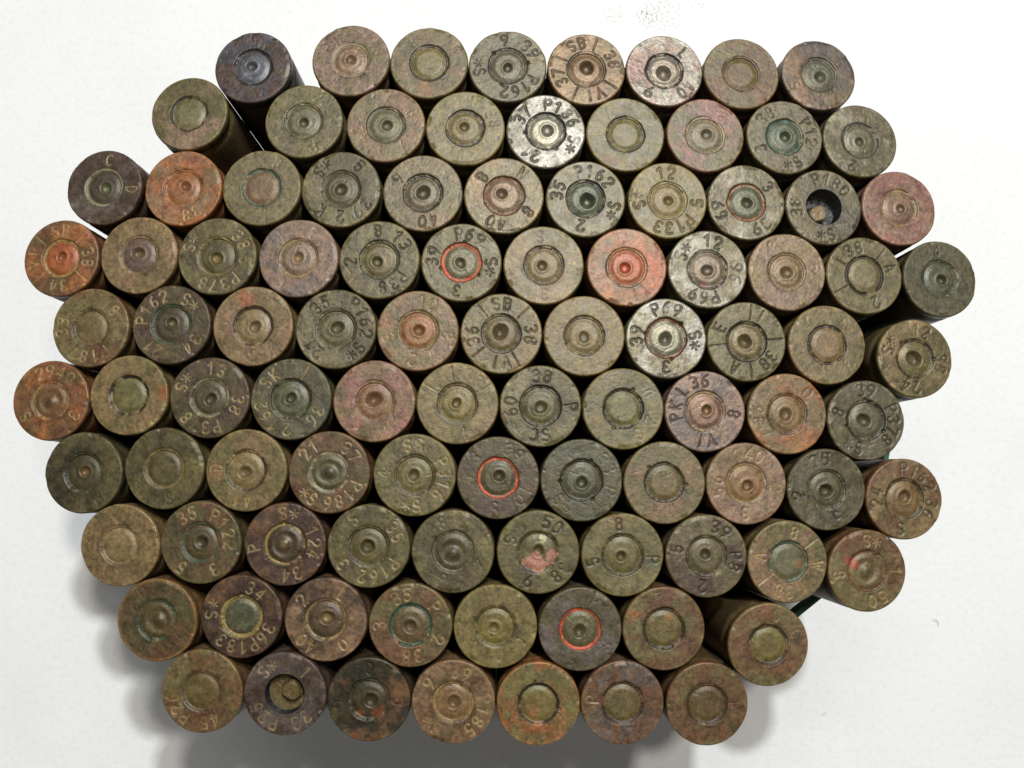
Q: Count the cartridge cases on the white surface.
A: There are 98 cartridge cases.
